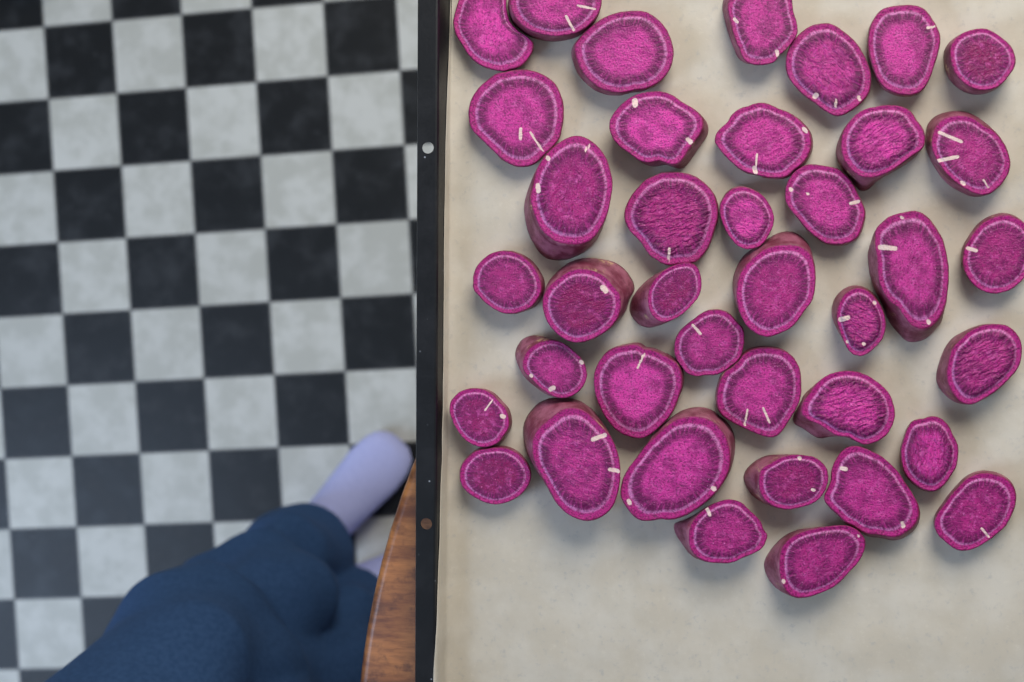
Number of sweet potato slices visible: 39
